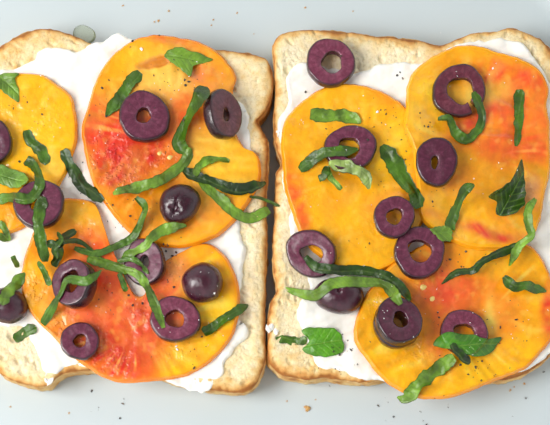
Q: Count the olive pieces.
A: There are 21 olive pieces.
